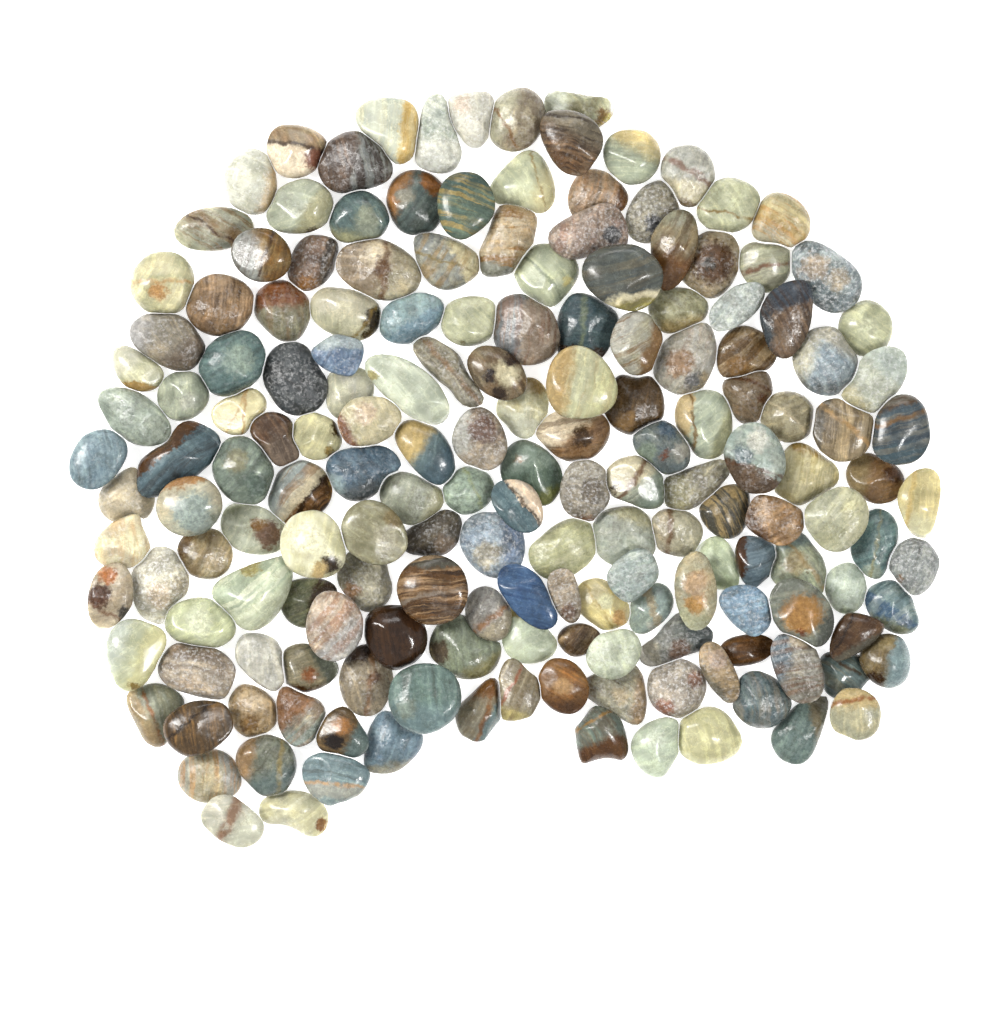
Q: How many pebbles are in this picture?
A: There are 172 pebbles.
